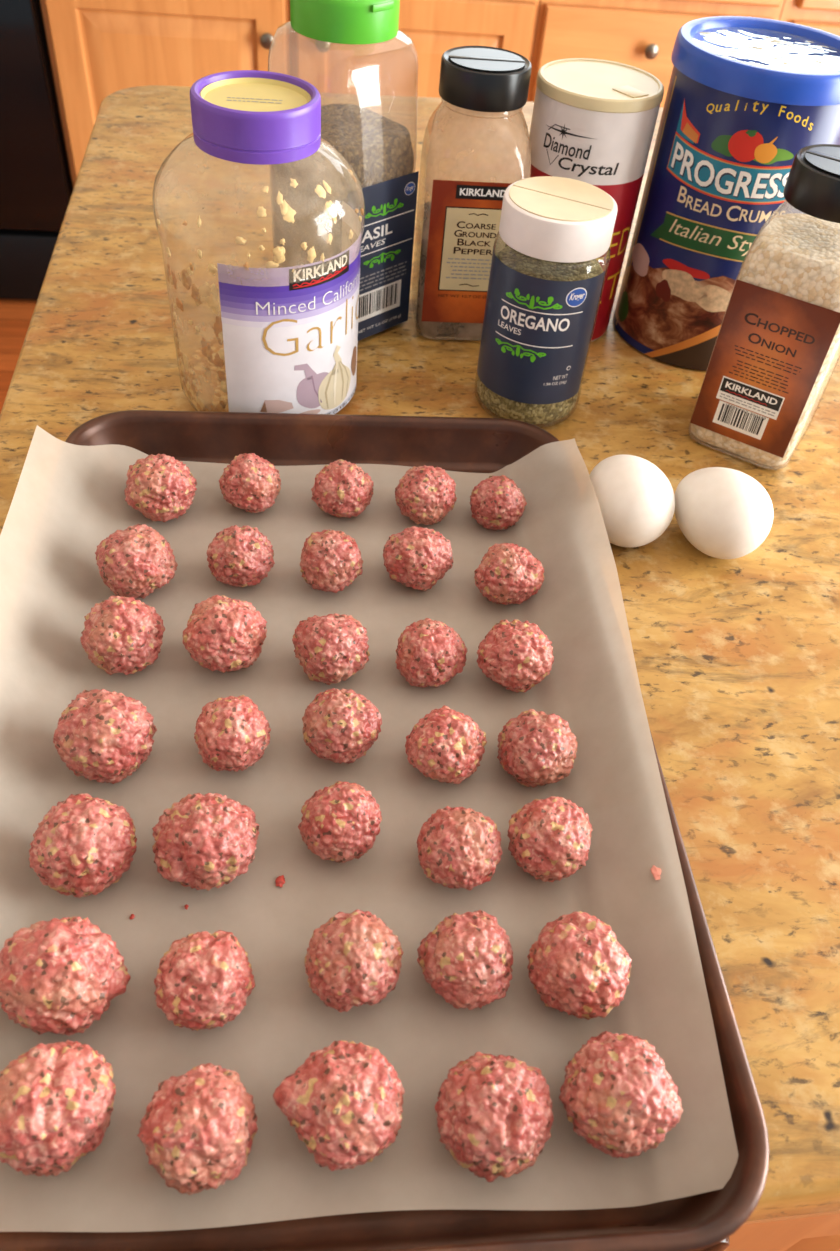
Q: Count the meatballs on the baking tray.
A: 35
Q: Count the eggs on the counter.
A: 2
